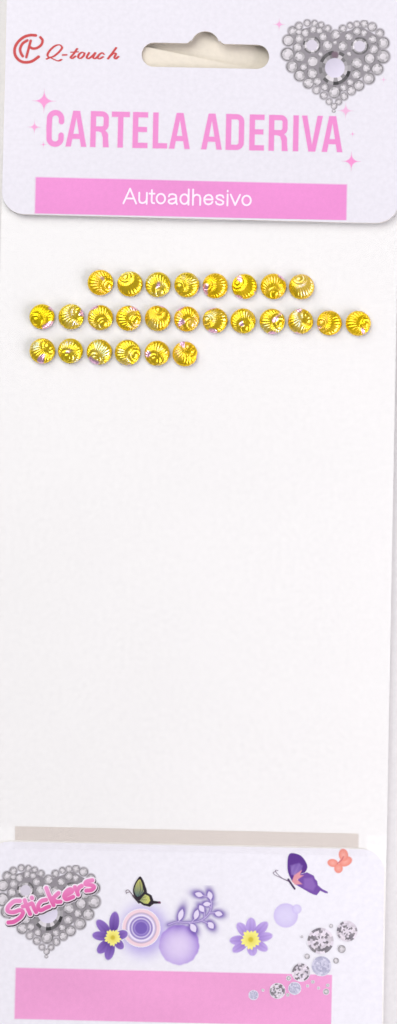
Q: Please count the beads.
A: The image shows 26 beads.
